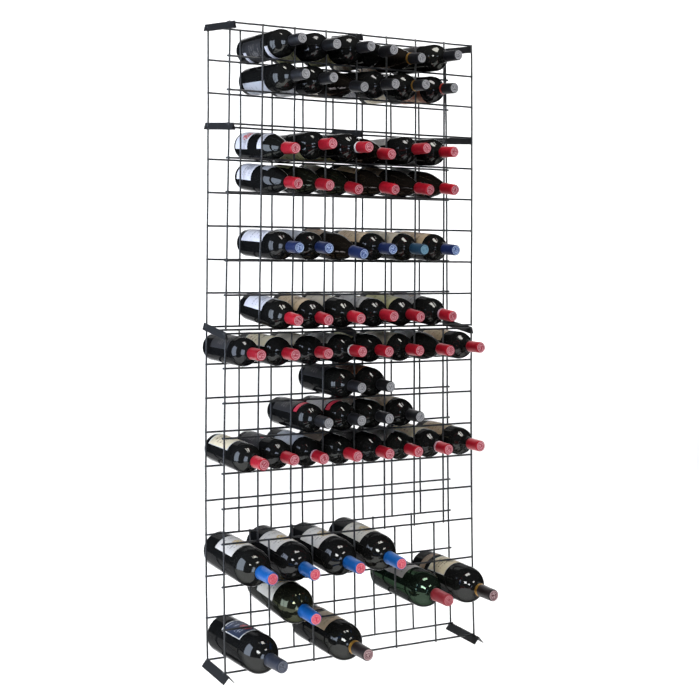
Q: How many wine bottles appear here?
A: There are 67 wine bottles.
